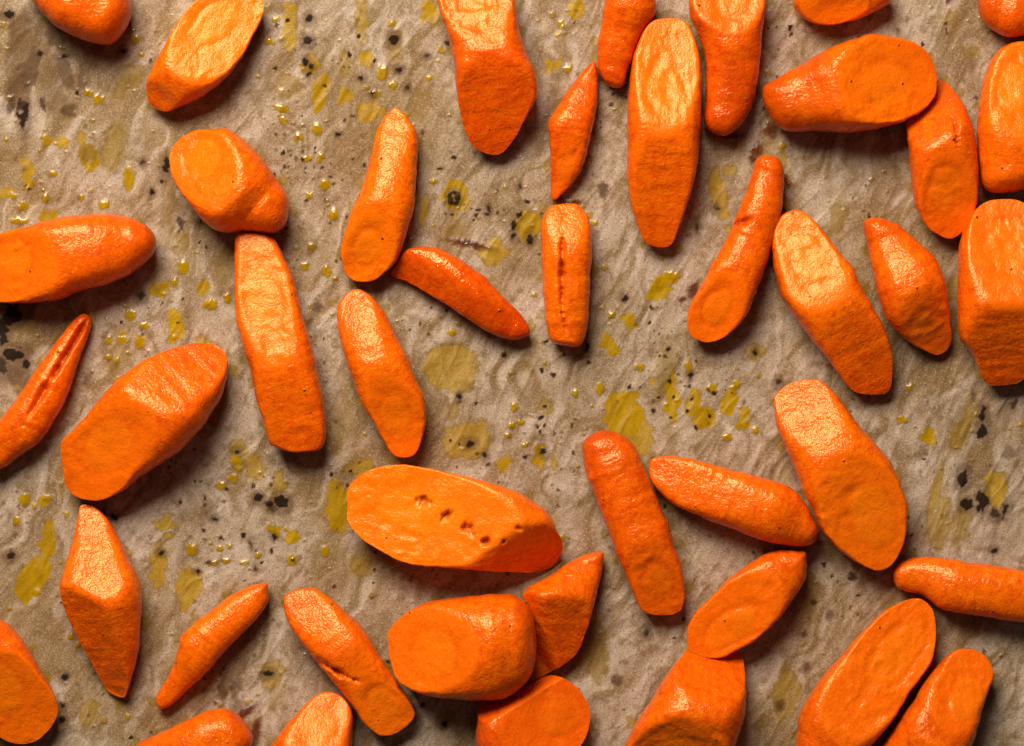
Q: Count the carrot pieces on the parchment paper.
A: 43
